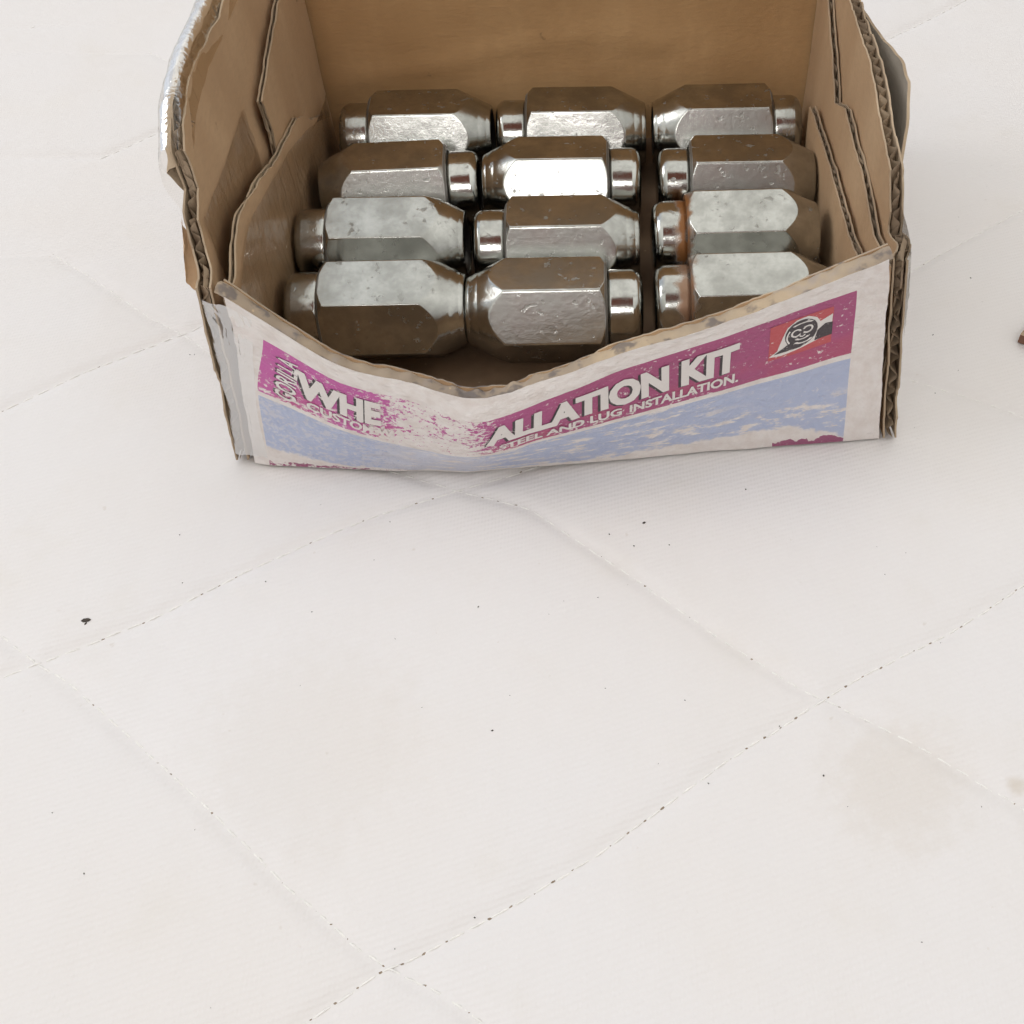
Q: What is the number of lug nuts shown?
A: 12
